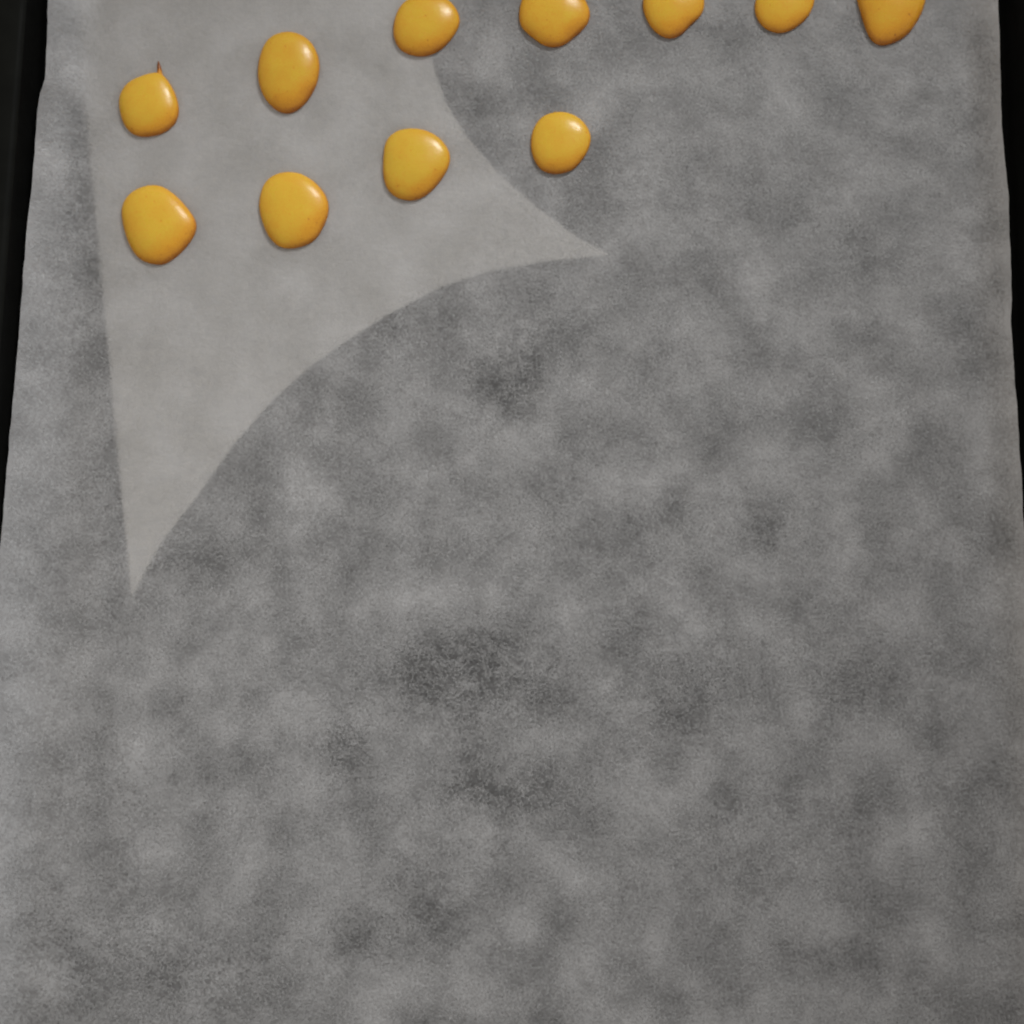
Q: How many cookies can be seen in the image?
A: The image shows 11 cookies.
